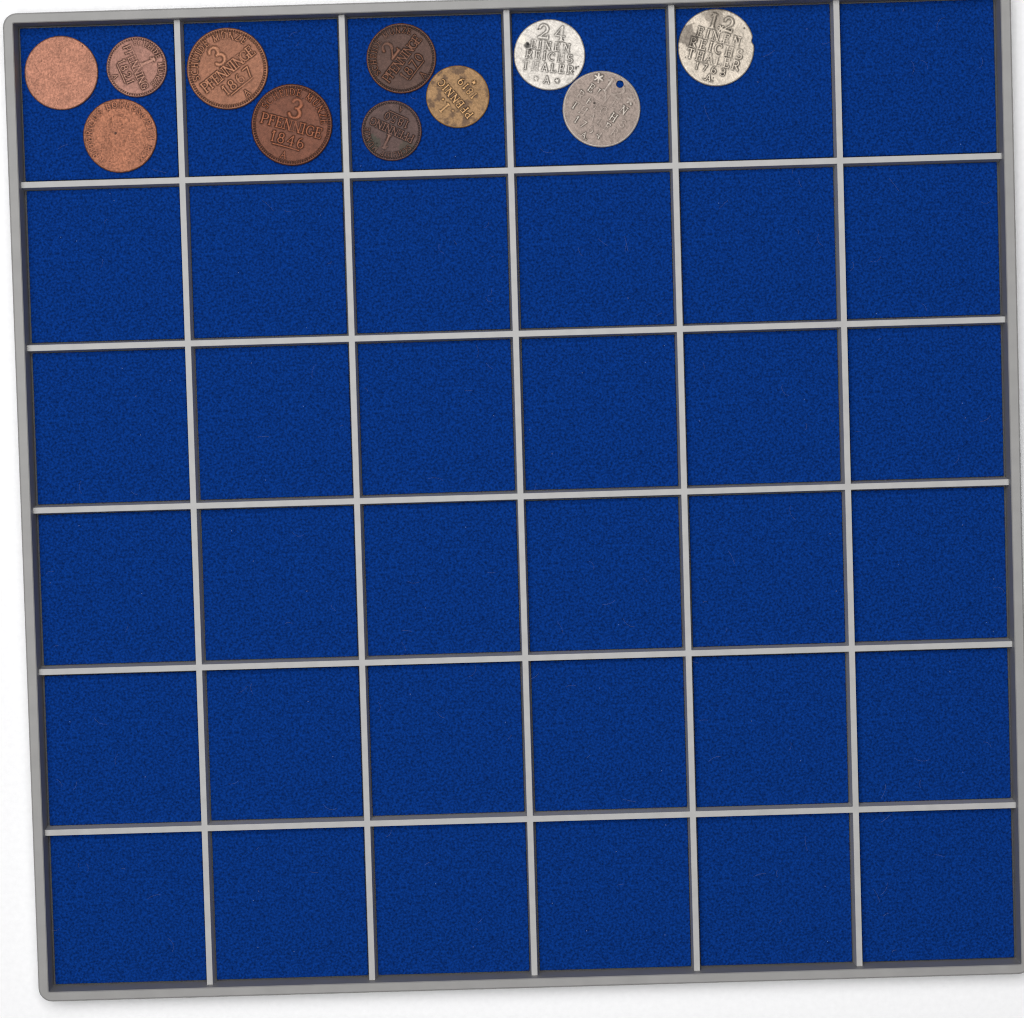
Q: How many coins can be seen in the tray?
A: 11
